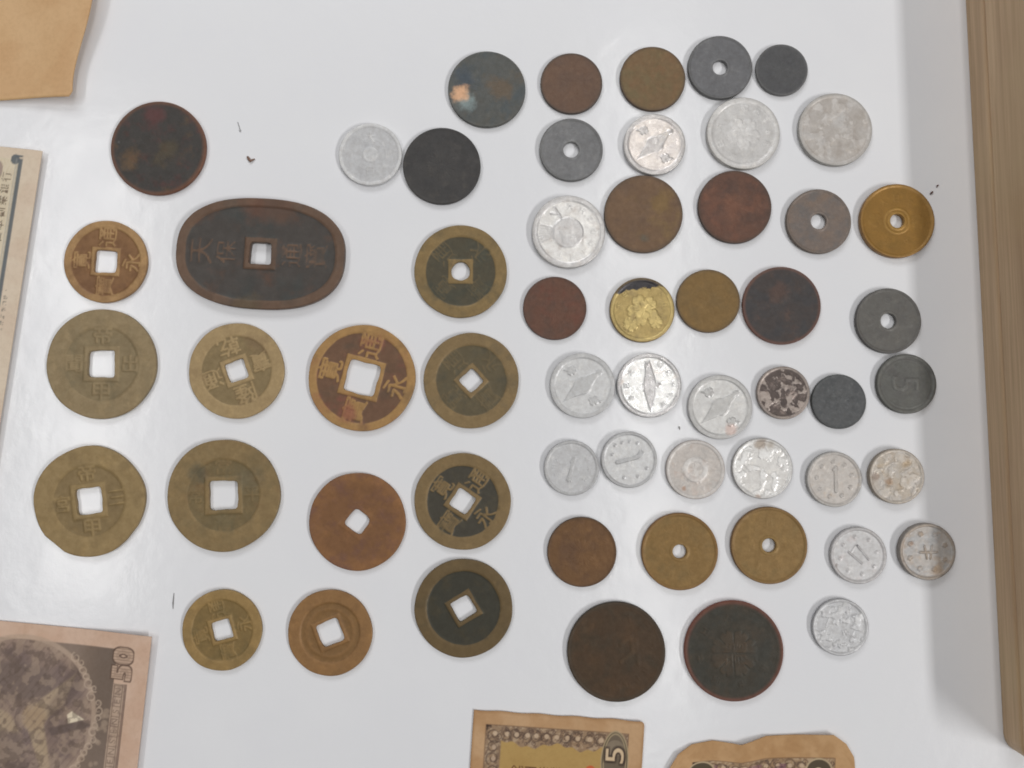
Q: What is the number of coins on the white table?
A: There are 56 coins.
